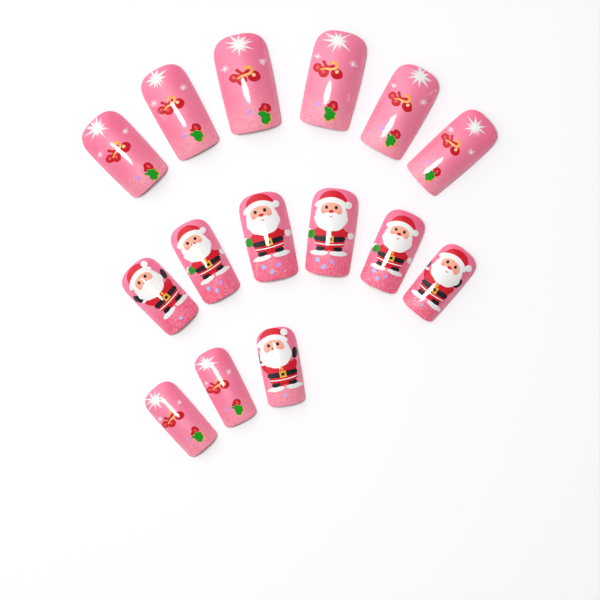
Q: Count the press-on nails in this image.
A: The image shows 15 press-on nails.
